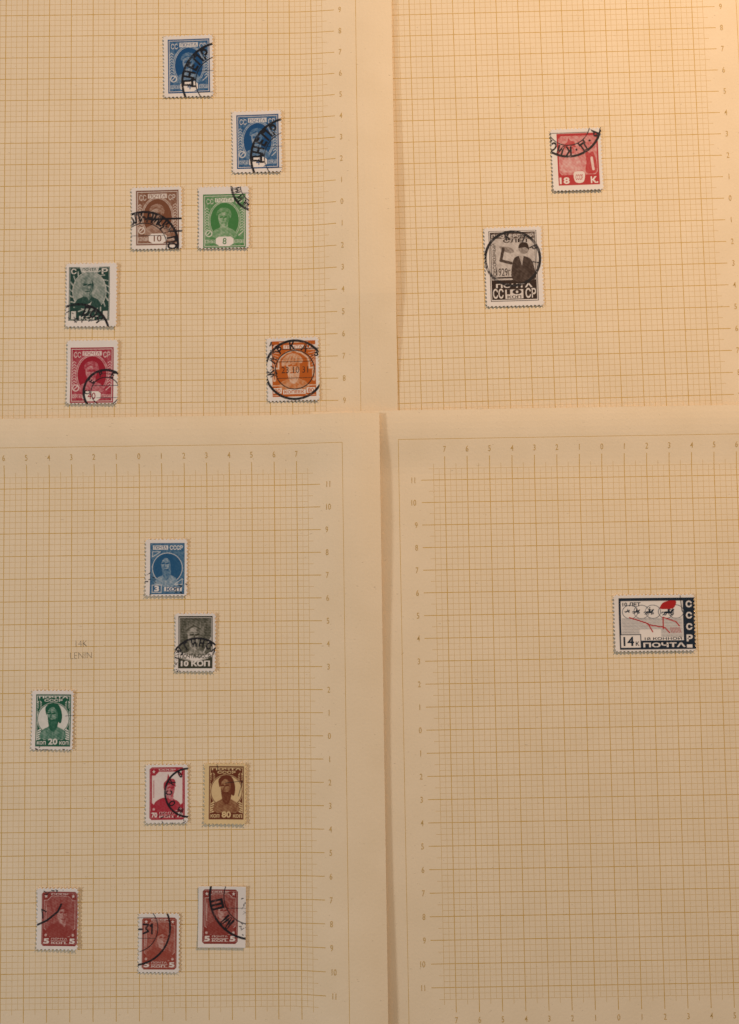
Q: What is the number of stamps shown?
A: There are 18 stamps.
